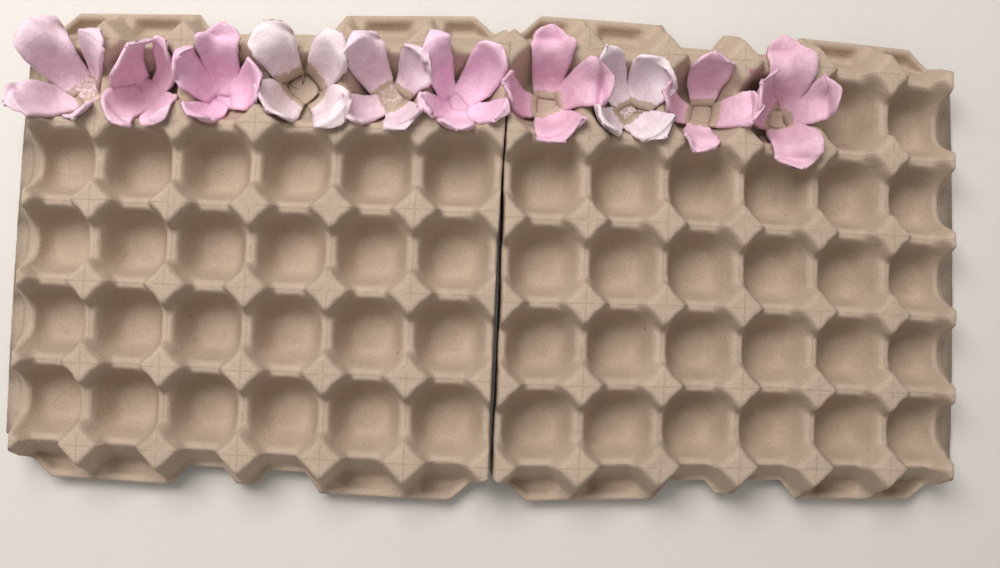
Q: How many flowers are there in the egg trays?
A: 10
